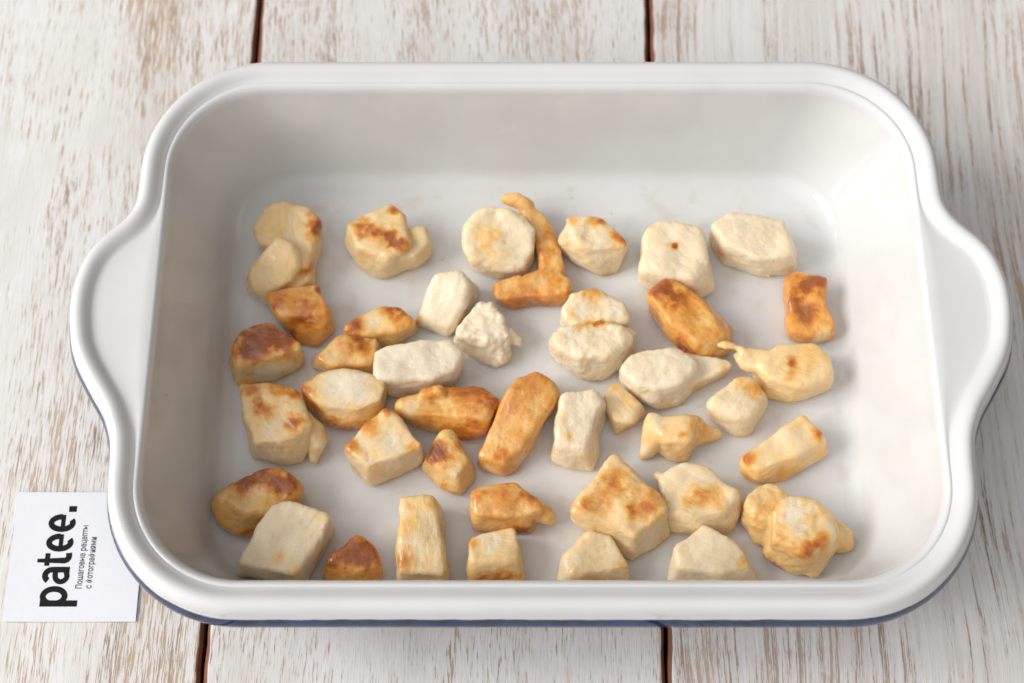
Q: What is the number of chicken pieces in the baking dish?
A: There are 41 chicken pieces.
